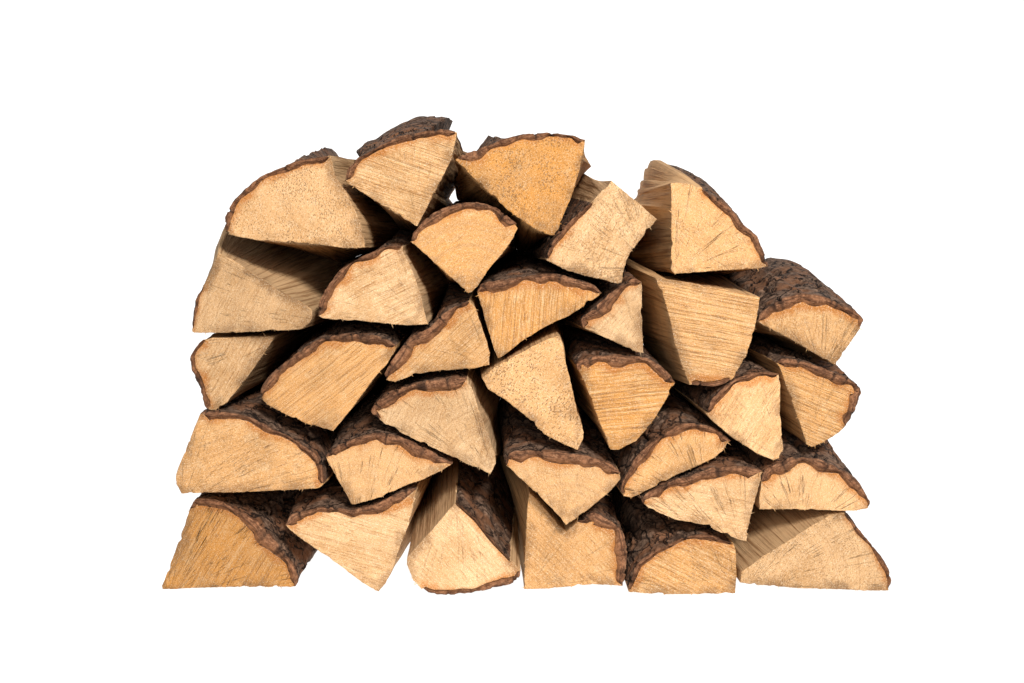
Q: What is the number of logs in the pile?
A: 32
